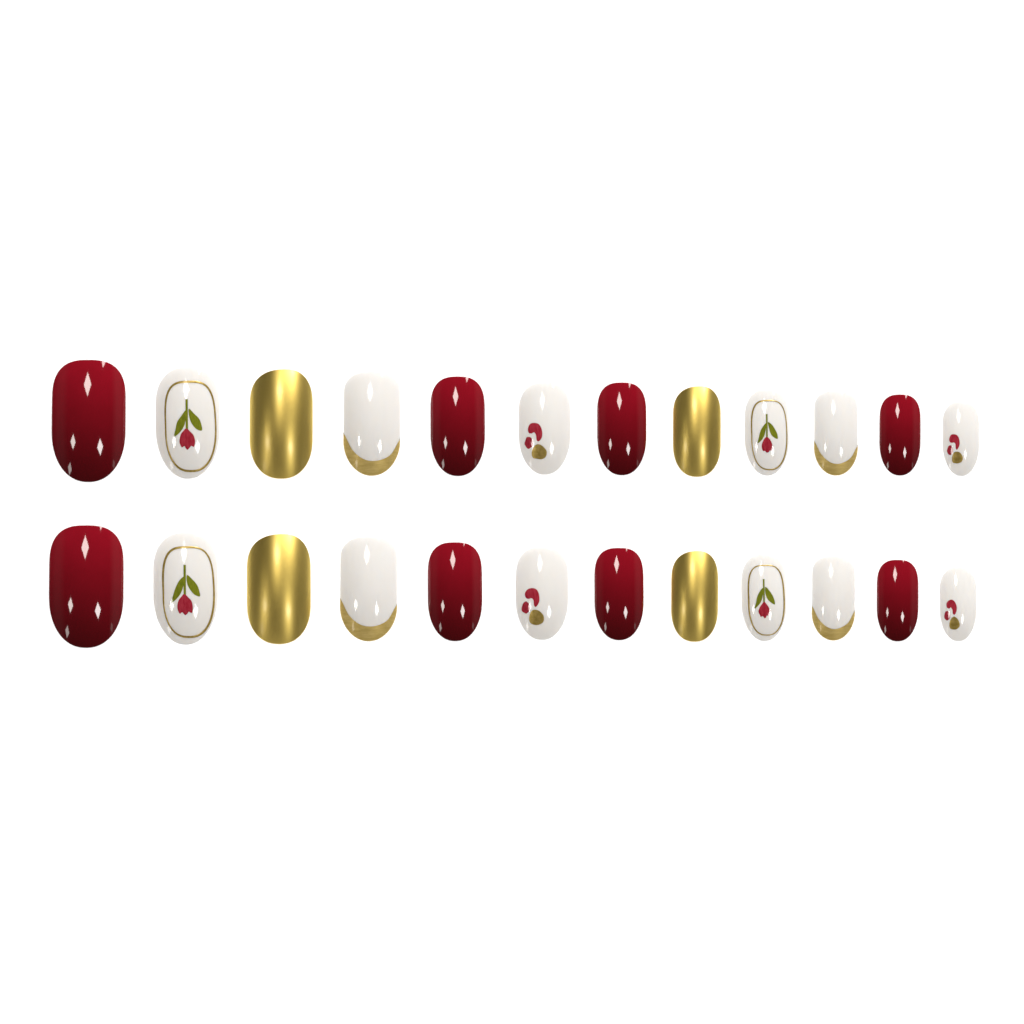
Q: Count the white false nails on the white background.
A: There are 12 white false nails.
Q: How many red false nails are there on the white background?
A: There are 8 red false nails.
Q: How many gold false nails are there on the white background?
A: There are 4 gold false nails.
